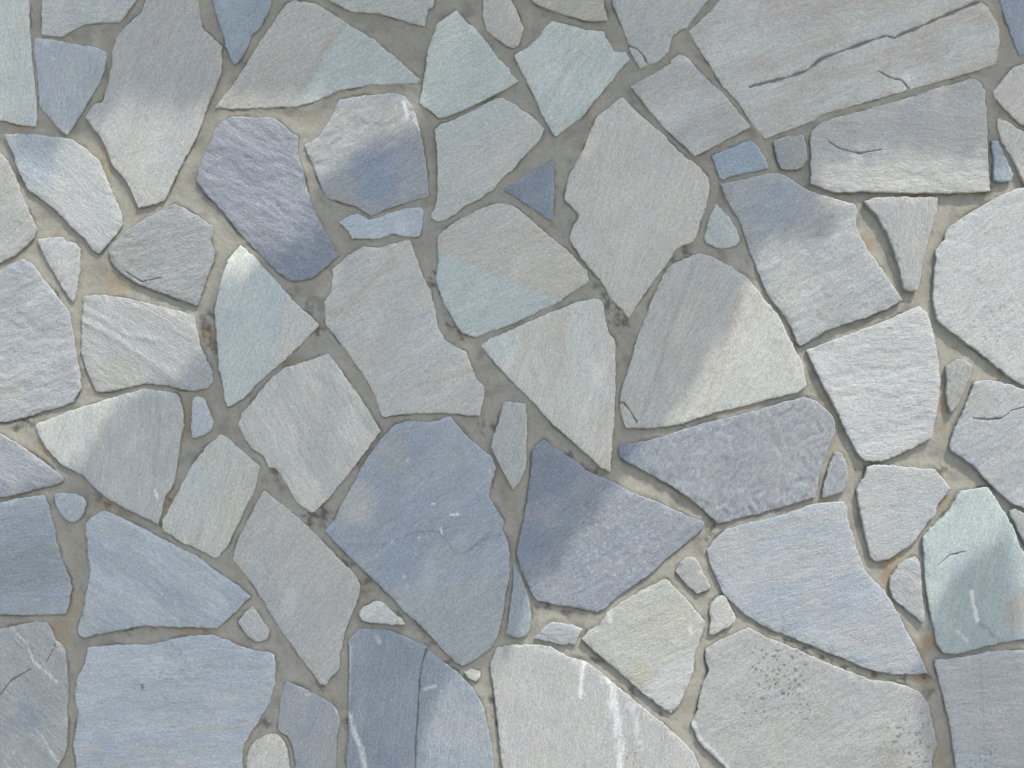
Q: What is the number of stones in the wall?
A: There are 80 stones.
